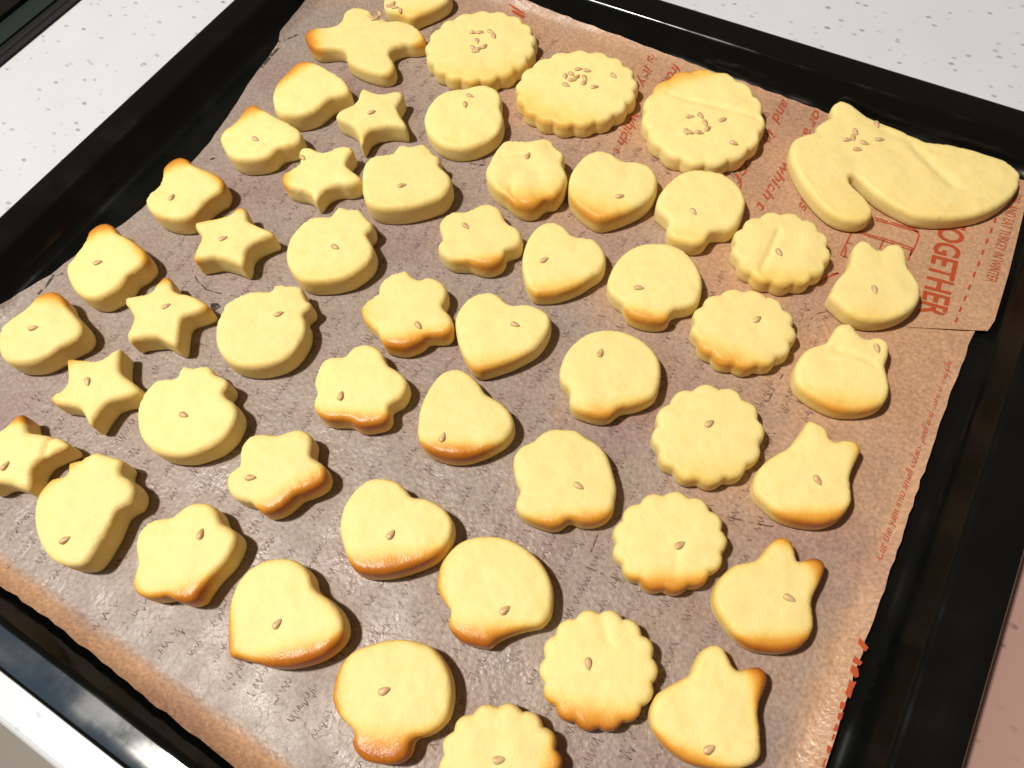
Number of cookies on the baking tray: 52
